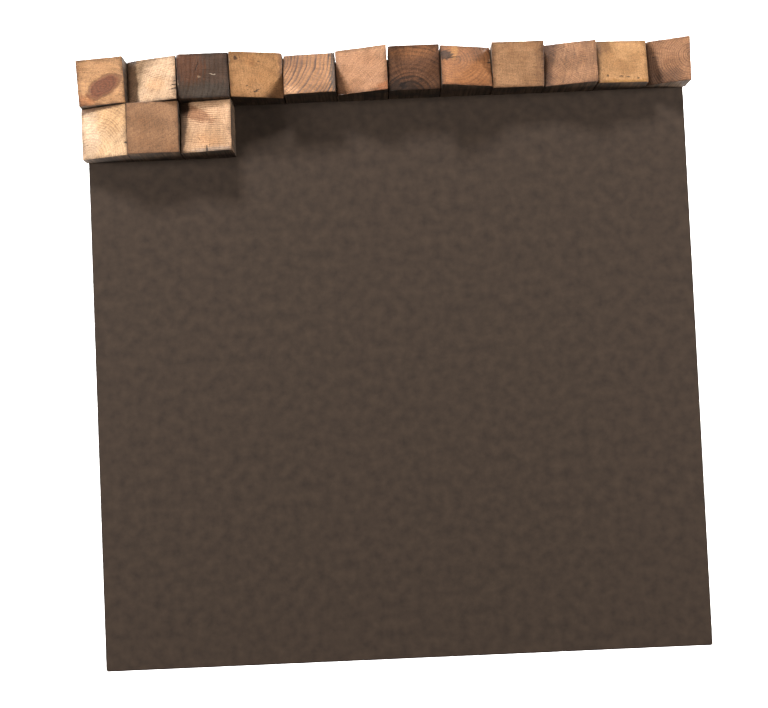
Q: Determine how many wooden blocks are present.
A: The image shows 15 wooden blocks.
